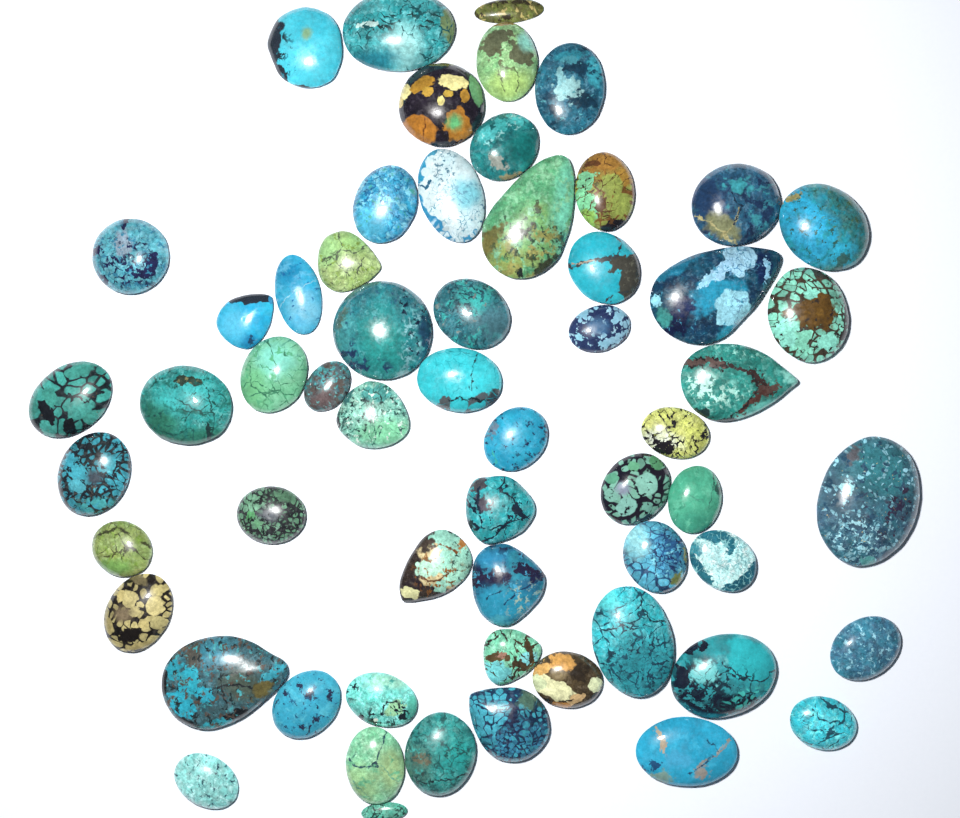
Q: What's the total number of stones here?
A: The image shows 59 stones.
